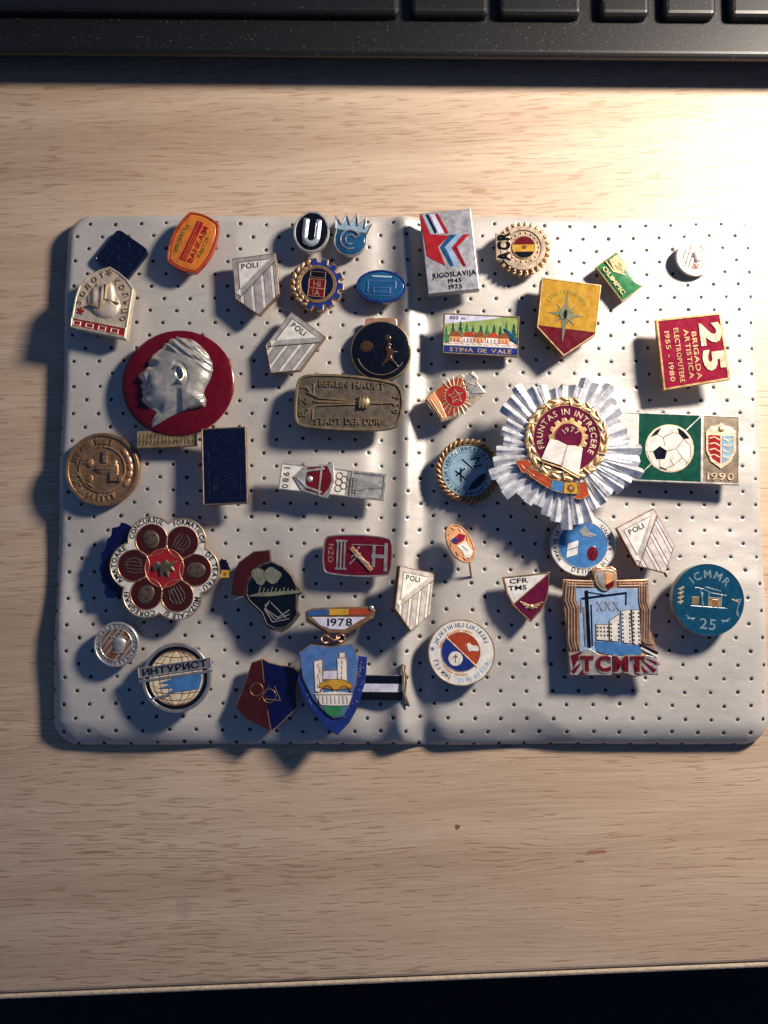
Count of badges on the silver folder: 42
